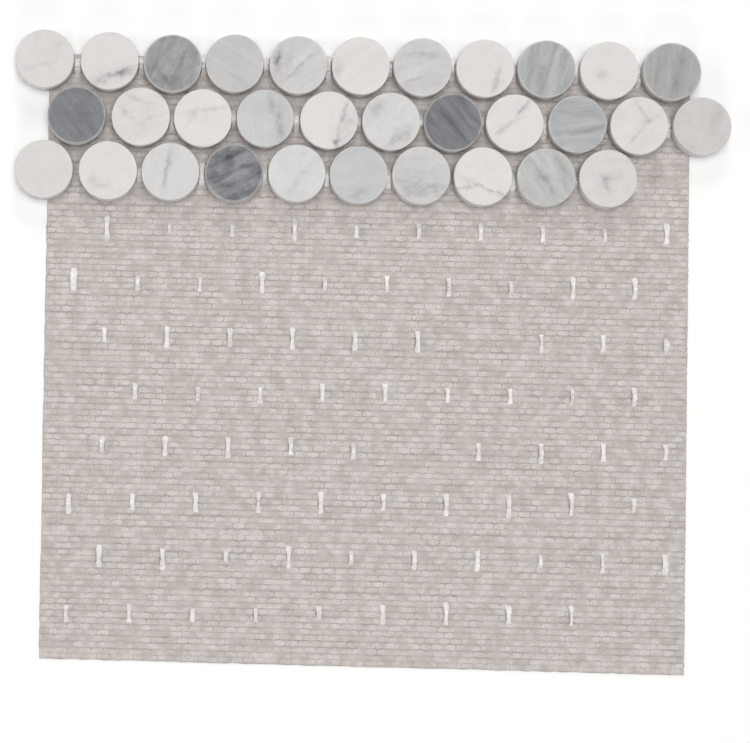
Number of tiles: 32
